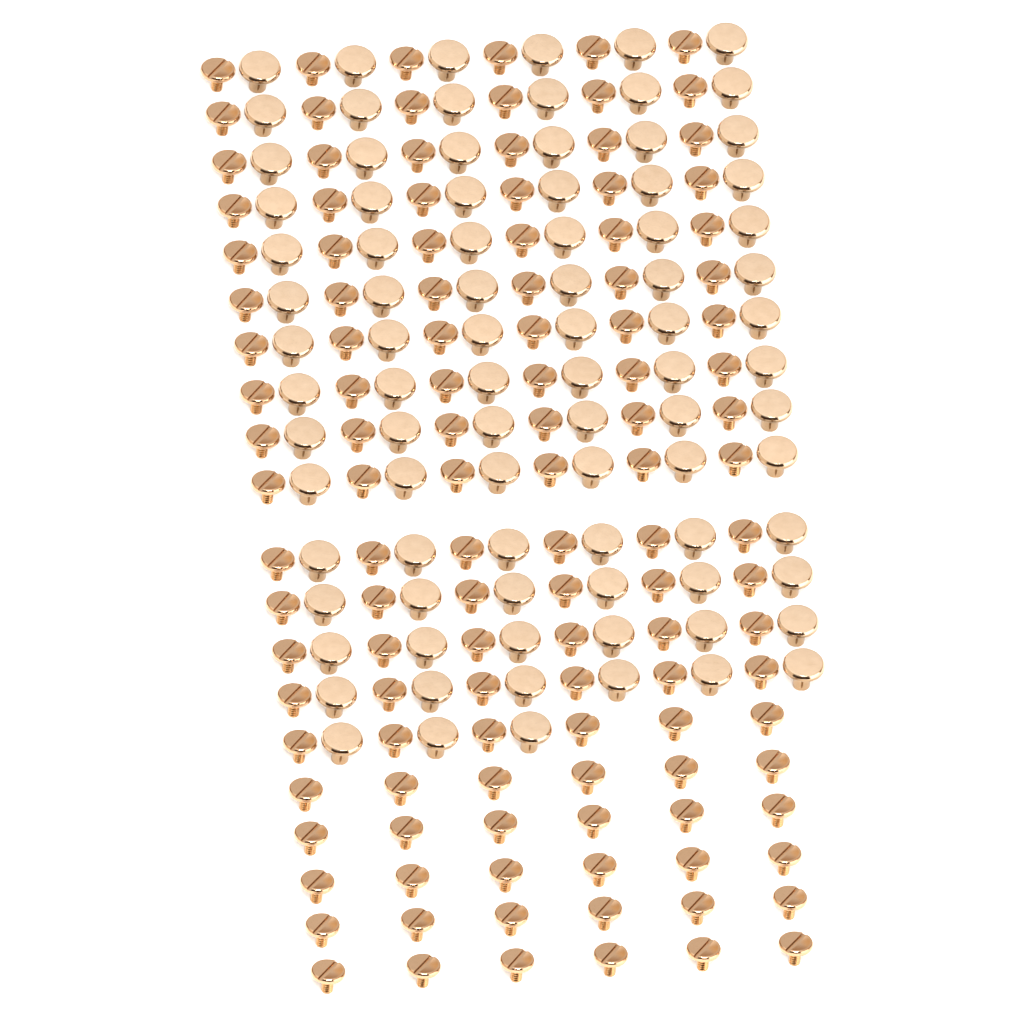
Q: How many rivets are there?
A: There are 87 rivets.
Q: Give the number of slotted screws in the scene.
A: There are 120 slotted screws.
